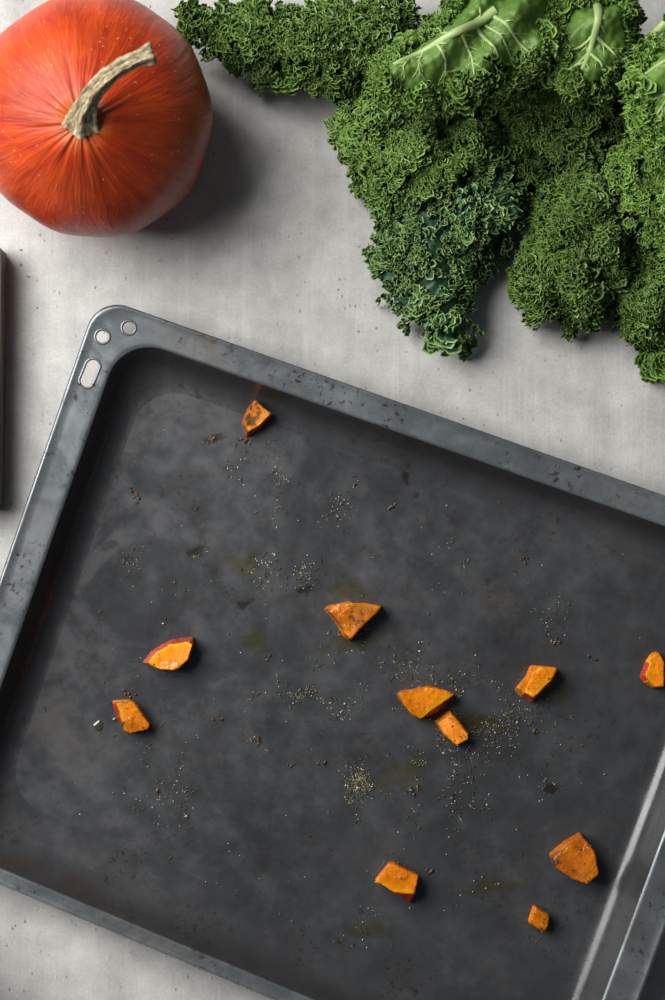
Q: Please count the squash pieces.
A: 11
